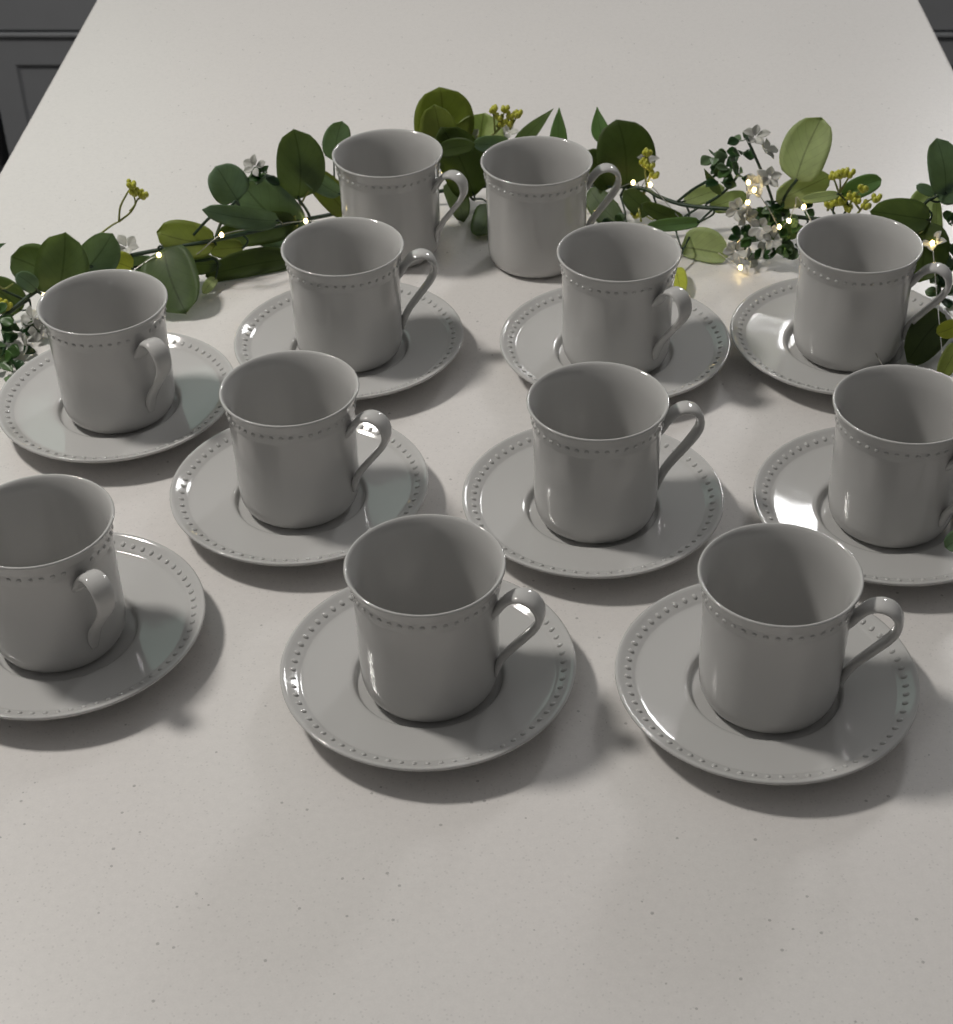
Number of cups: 12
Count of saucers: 10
